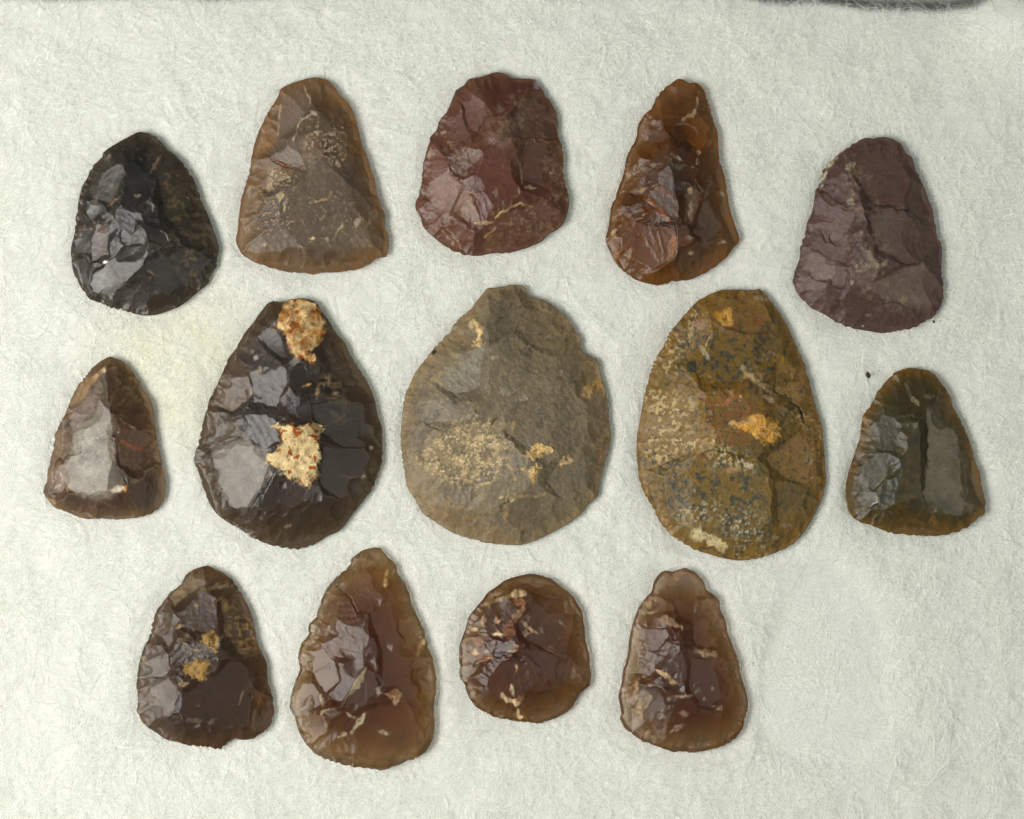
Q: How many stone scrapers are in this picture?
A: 14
